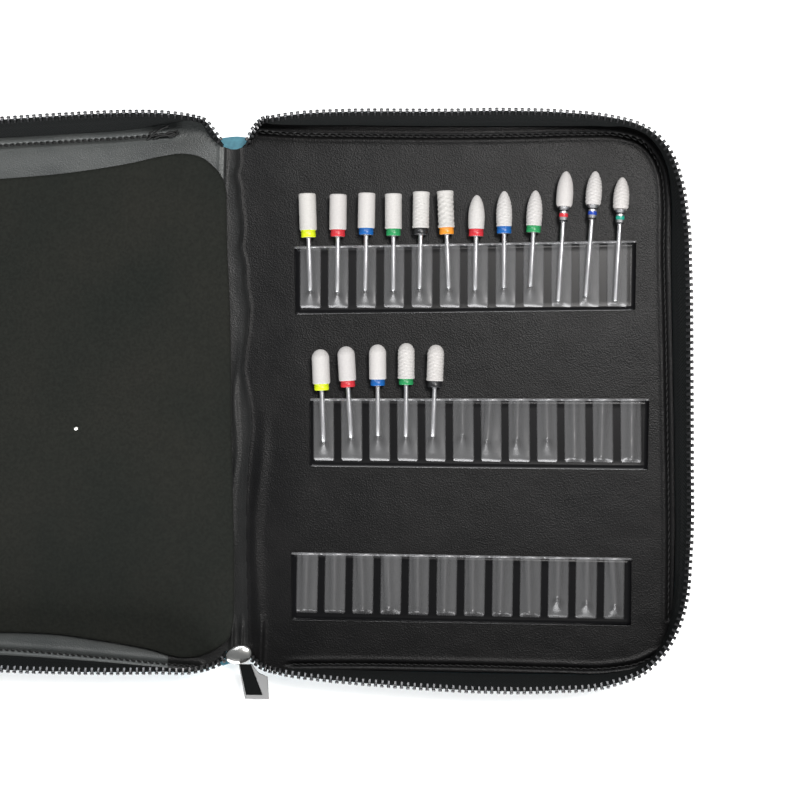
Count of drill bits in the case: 17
